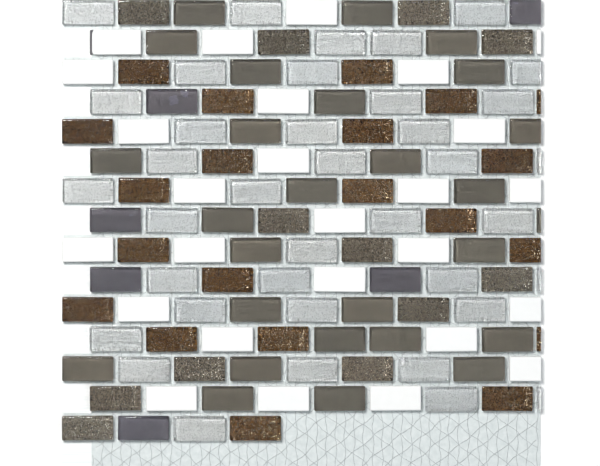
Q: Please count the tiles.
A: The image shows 130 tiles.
